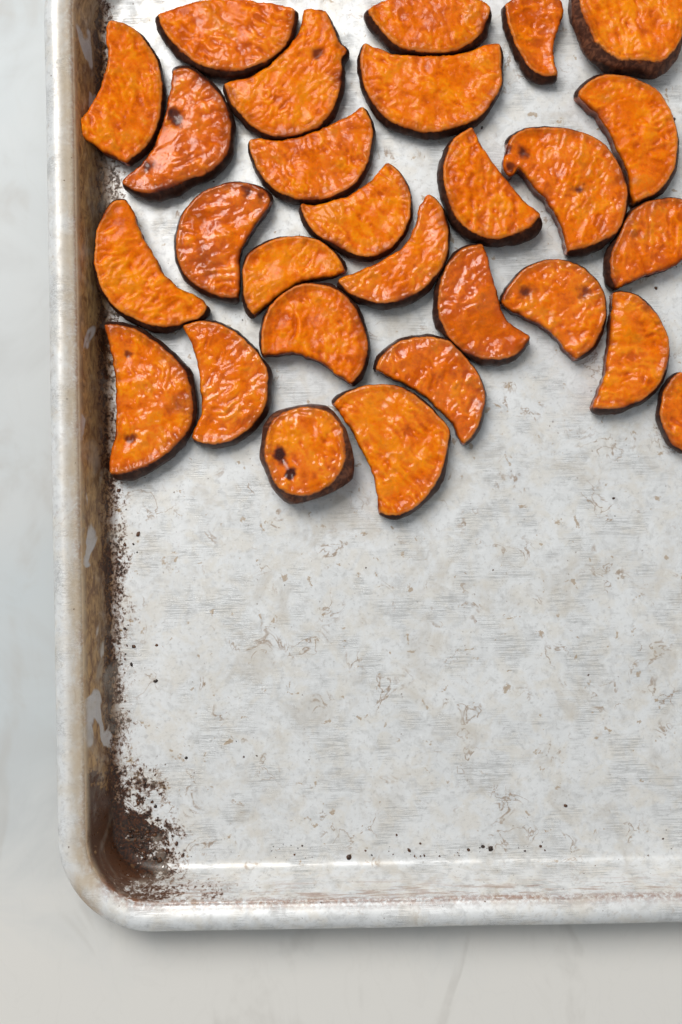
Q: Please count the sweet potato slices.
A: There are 28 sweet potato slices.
